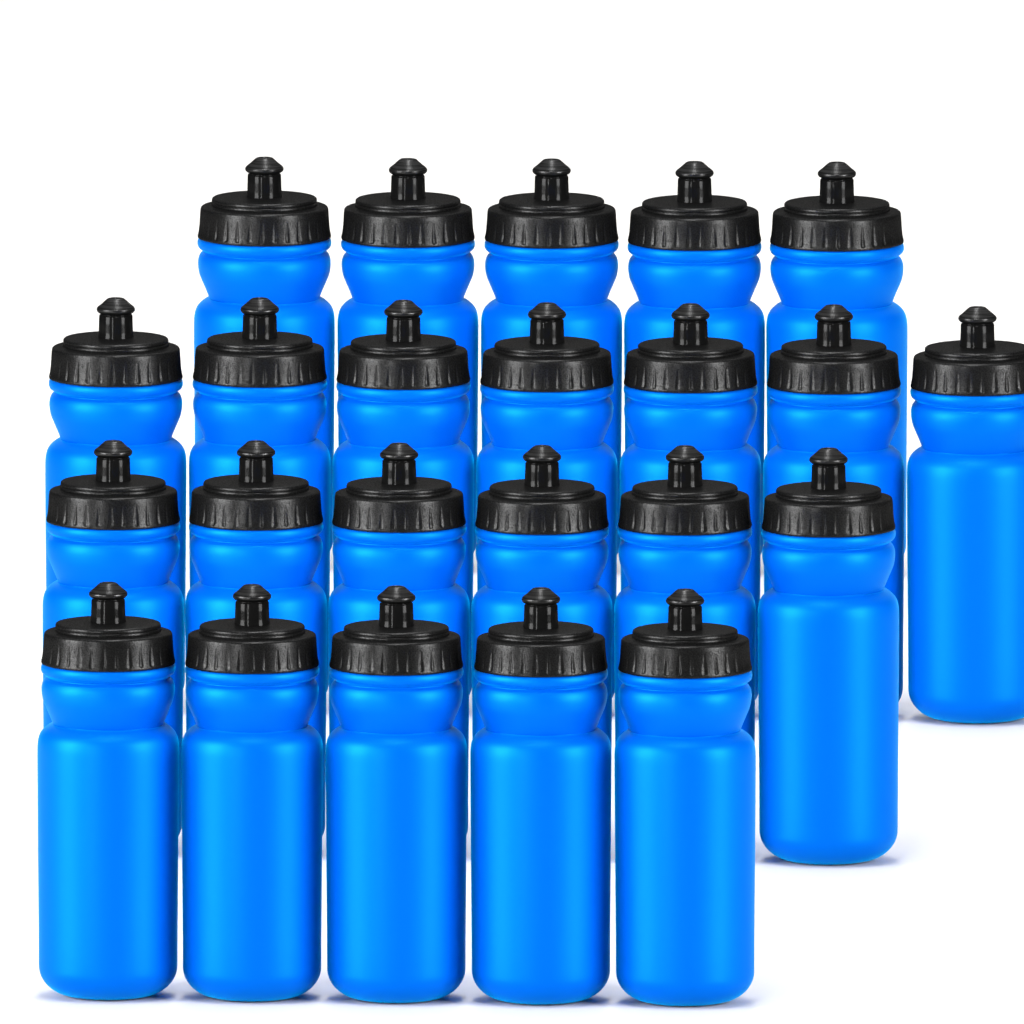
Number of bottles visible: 23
